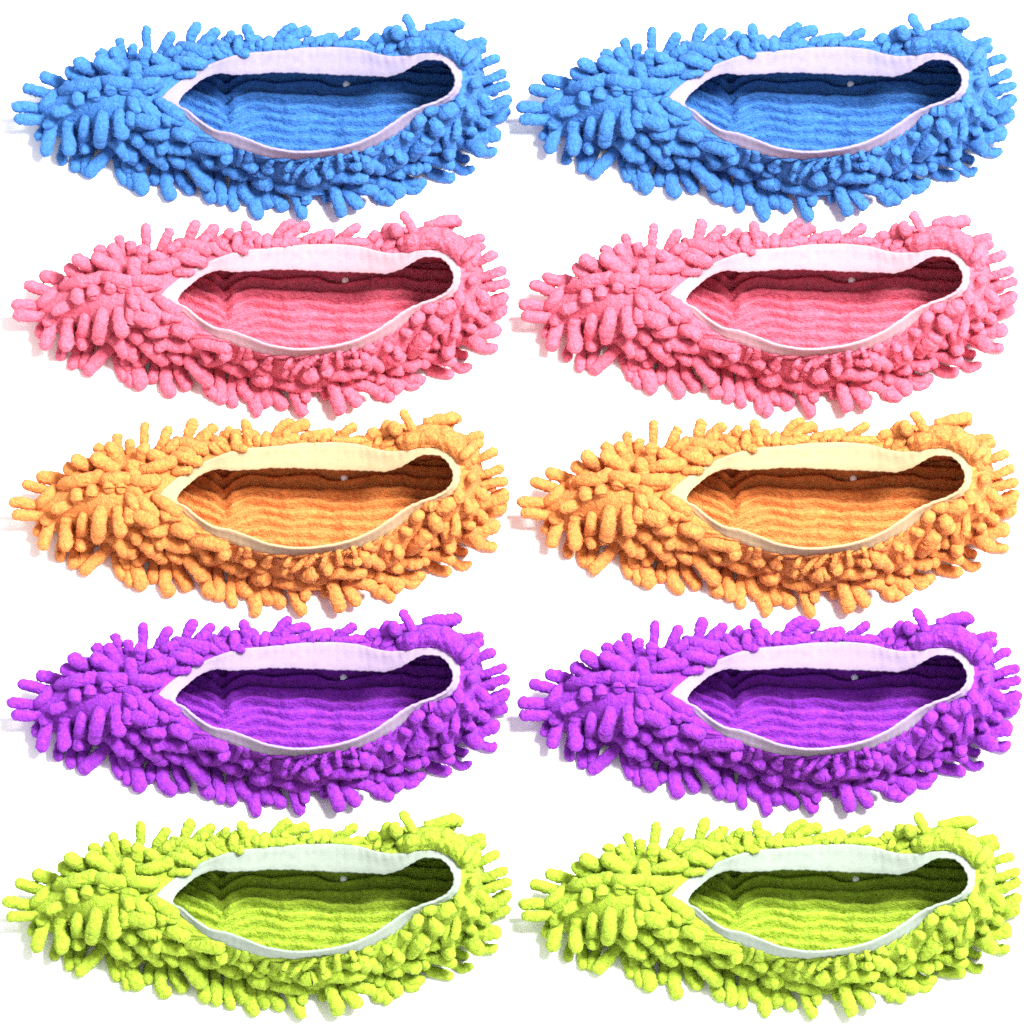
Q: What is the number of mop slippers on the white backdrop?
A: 10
